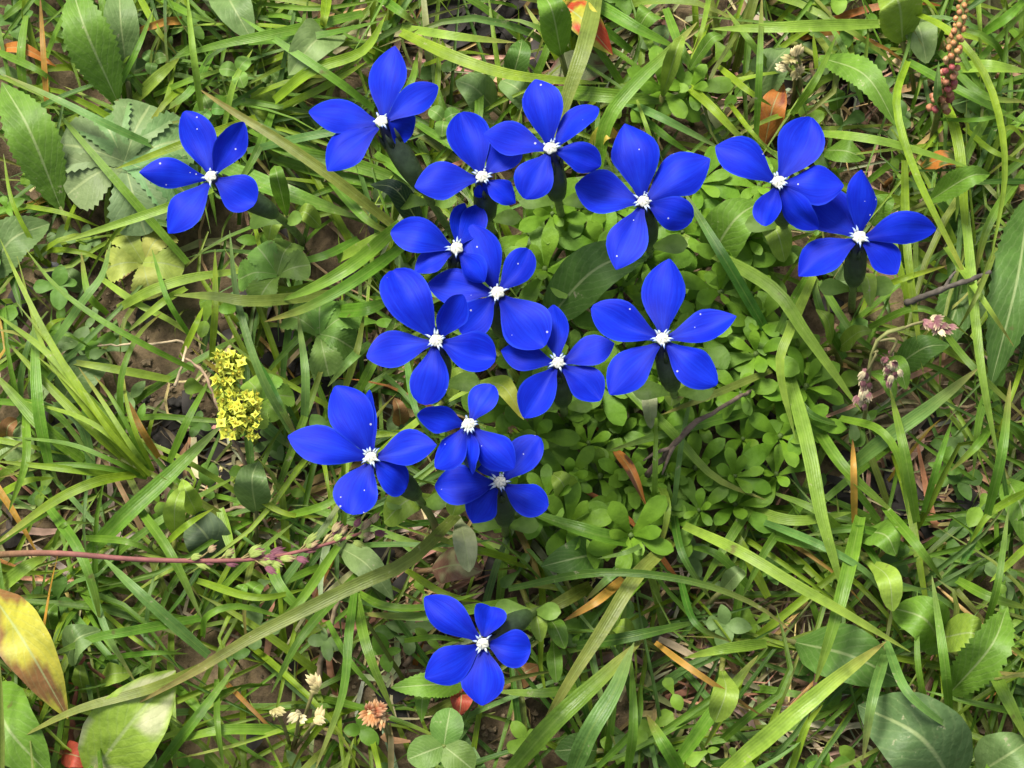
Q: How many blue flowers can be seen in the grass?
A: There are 16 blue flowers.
